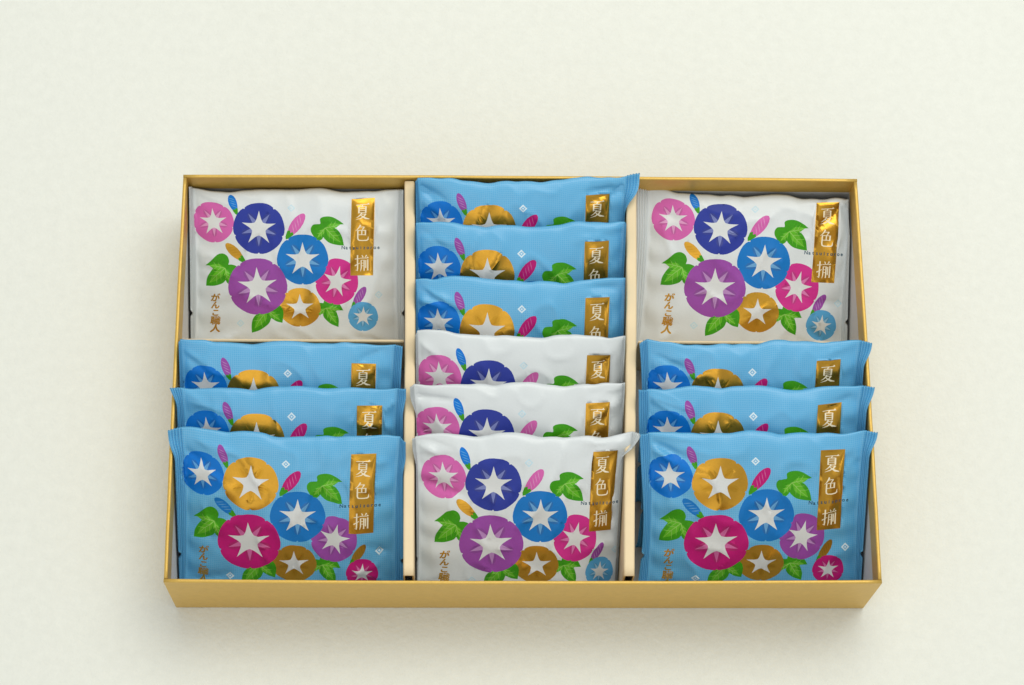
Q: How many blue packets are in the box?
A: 9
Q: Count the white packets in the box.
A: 5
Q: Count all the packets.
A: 14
